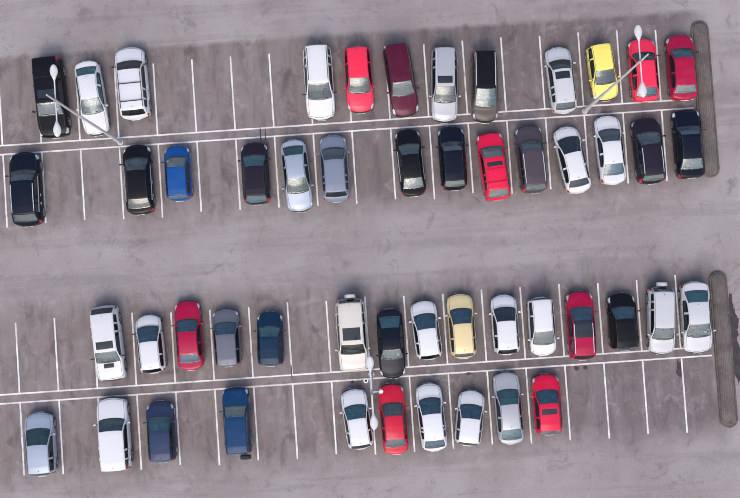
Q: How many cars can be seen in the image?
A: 51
